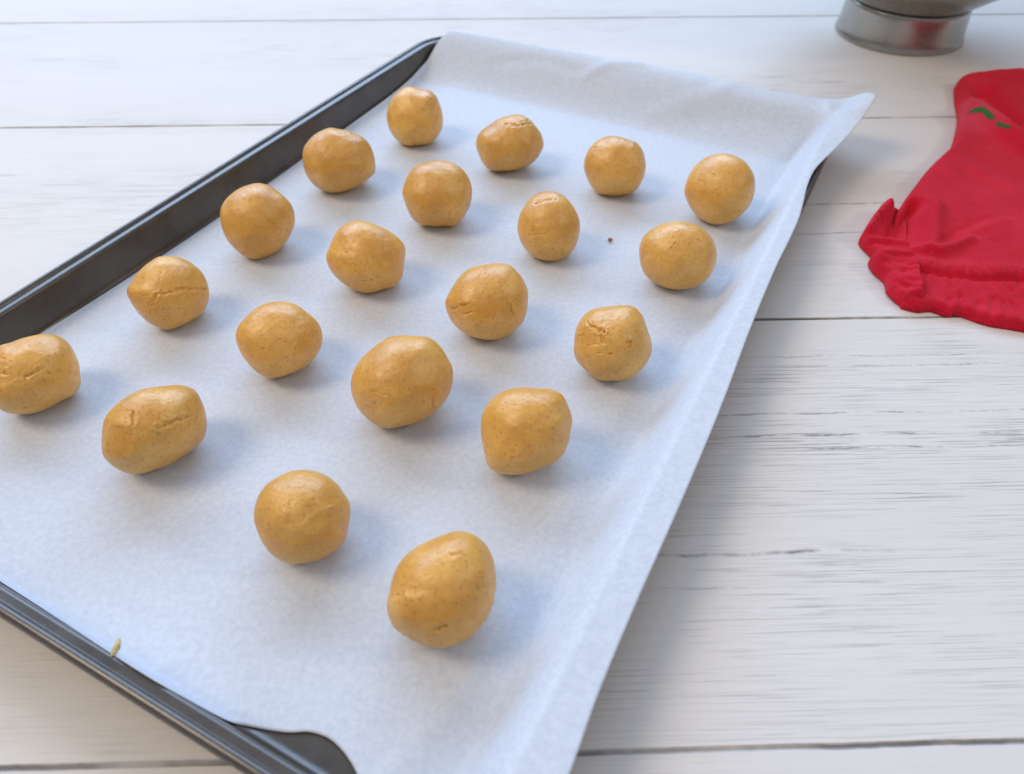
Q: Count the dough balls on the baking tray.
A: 20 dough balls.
